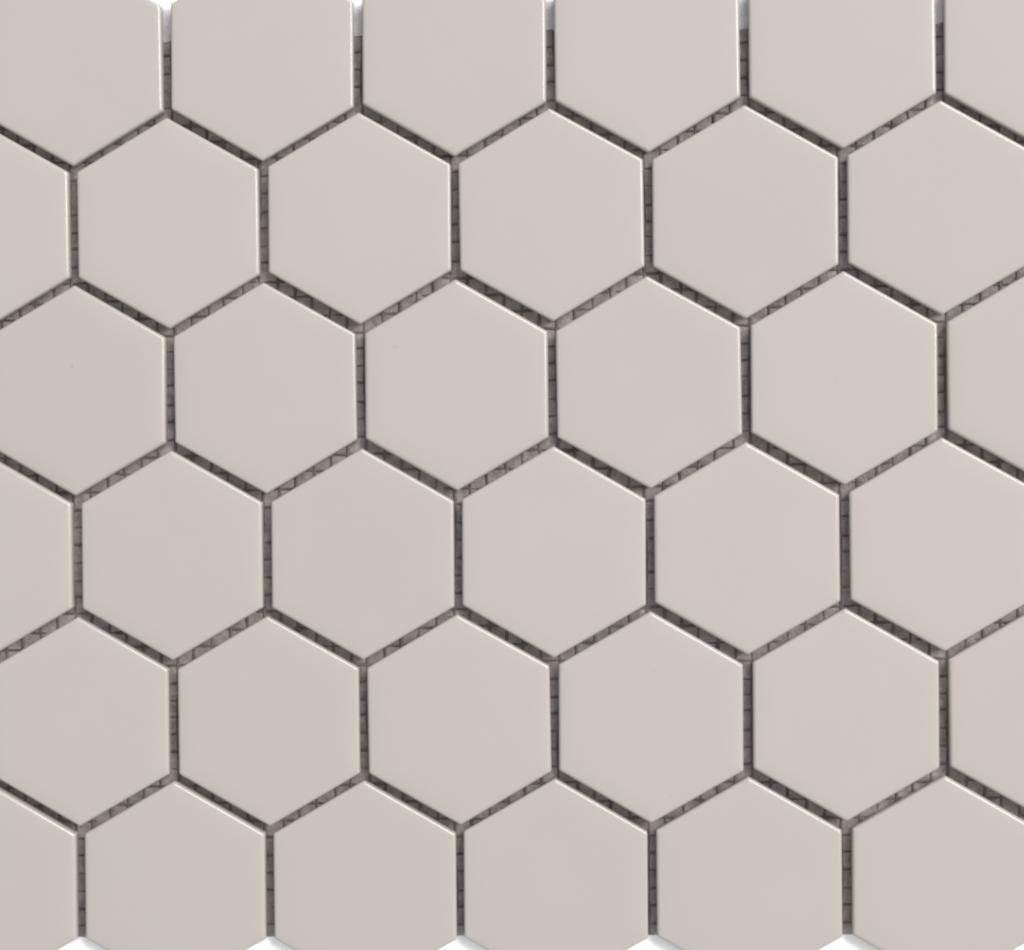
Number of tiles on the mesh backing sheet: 36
